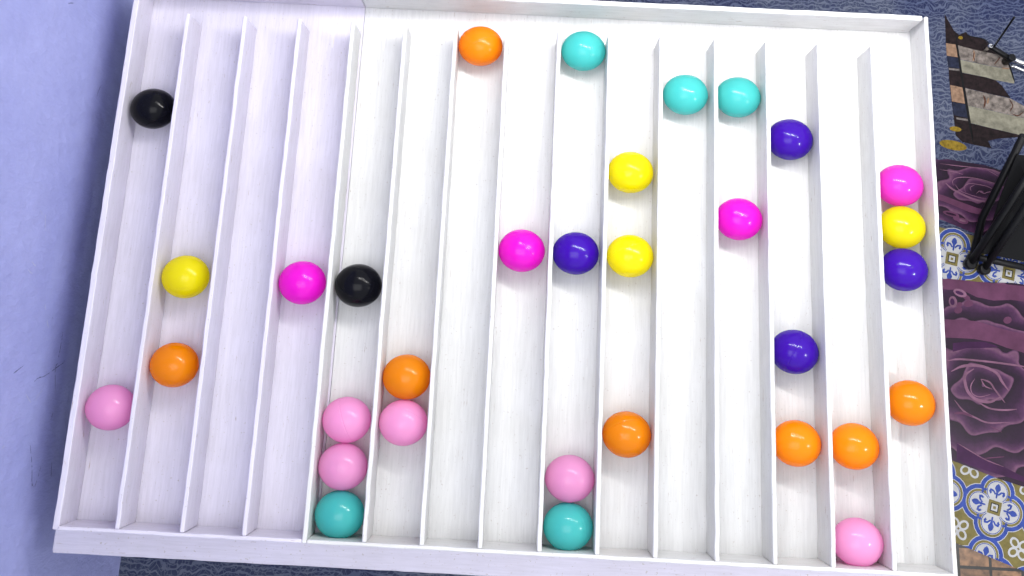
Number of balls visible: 32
